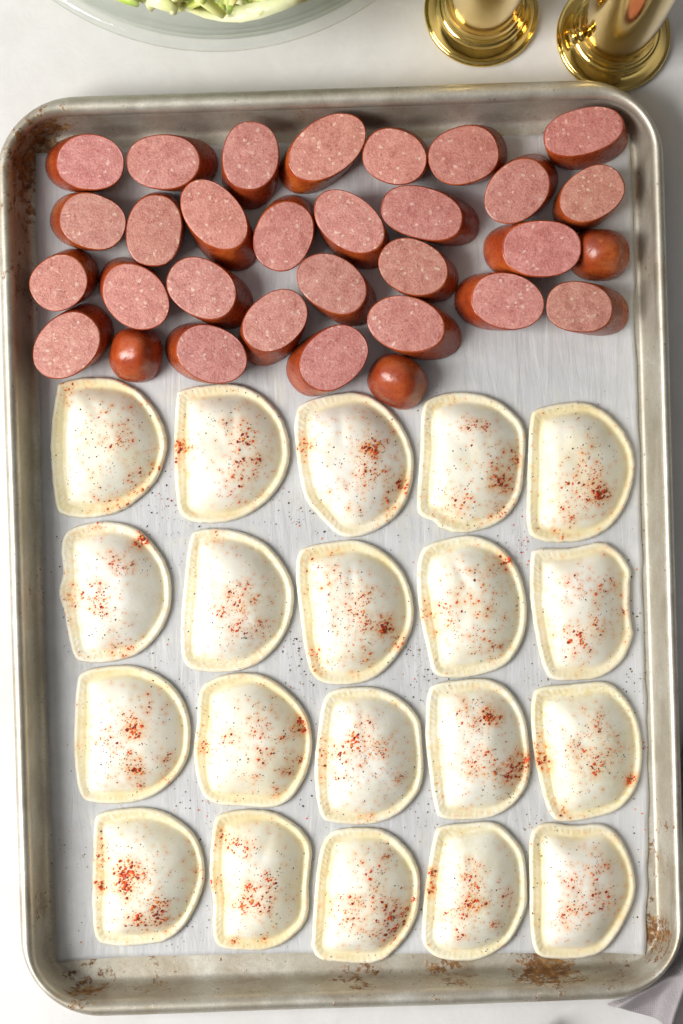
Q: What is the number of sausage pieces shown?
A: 31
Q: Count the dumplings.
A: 20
